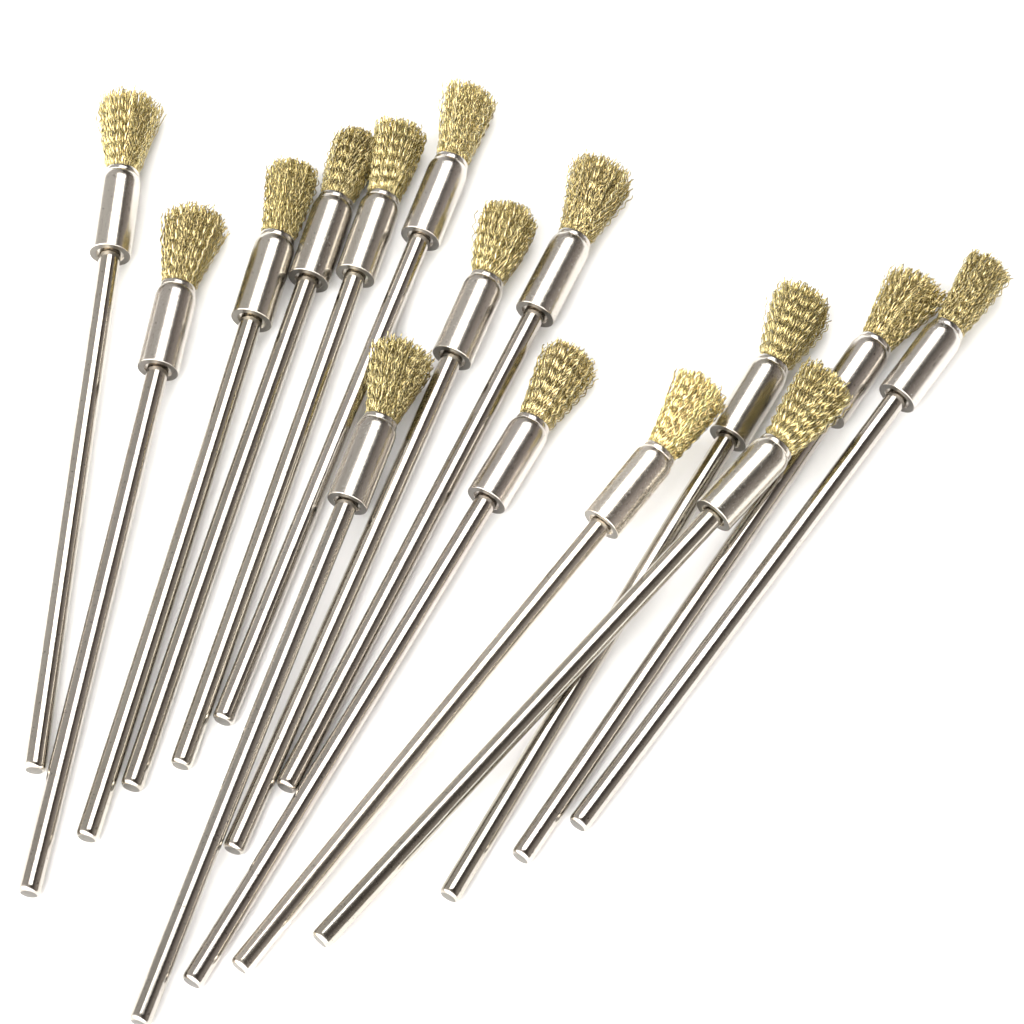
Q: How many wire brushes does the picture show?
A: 15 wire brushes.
